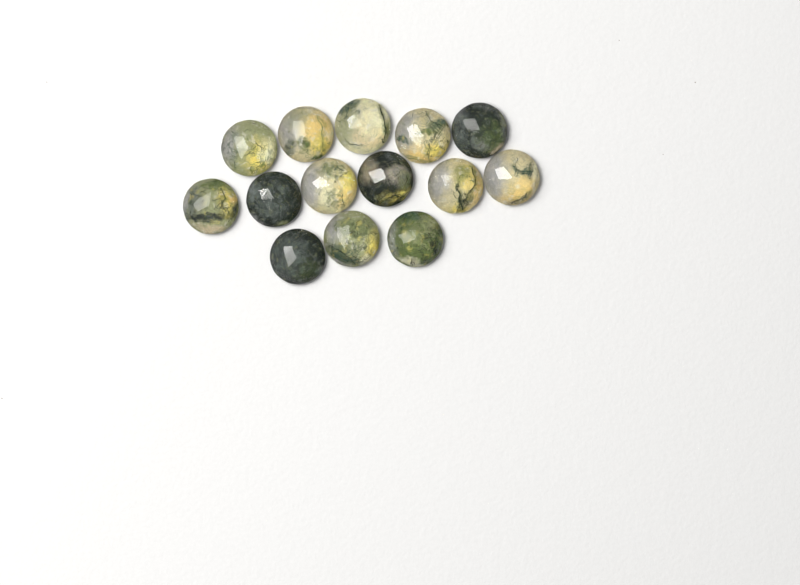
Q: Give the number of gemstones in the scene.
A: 14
